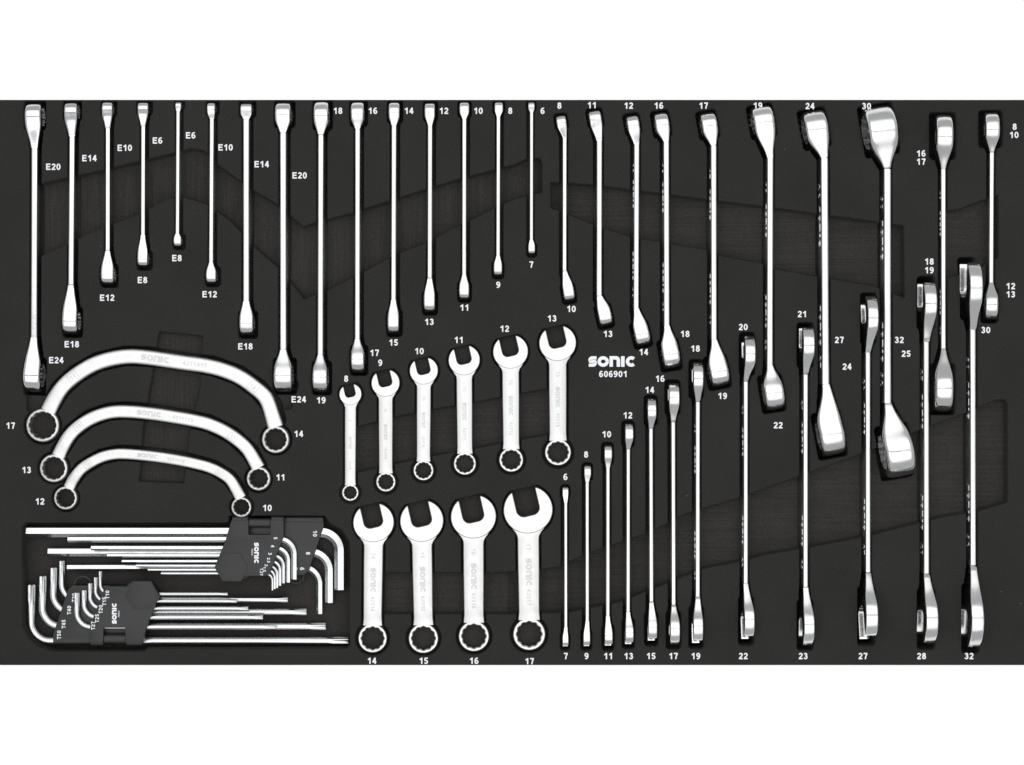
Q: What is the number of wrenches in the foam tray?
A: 50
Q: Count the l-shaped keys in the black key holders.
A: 19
